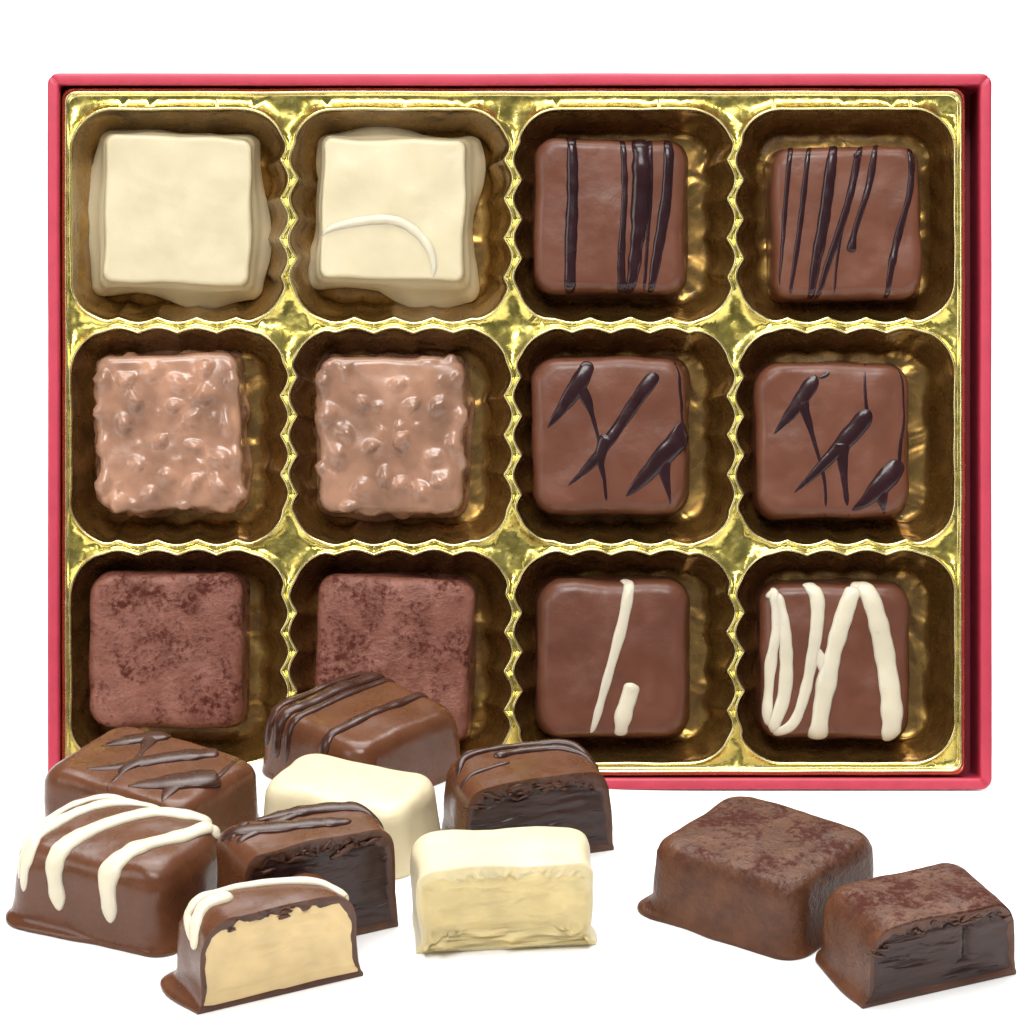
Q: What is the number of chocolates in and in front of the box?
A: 22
